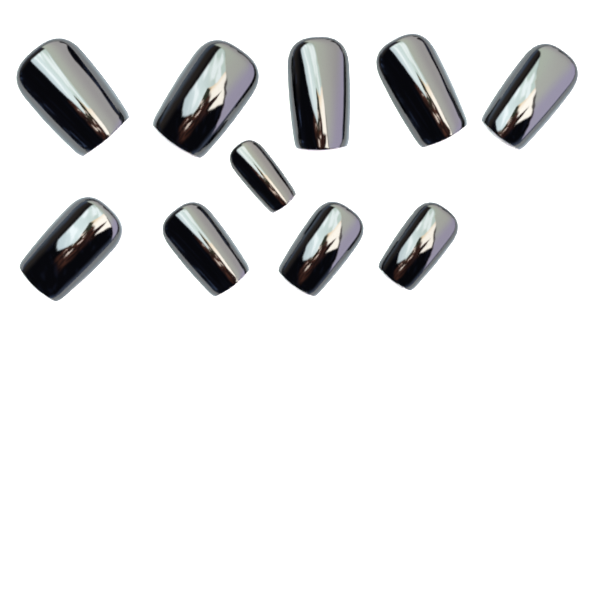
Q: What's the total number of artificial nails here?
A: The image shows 10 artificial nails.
